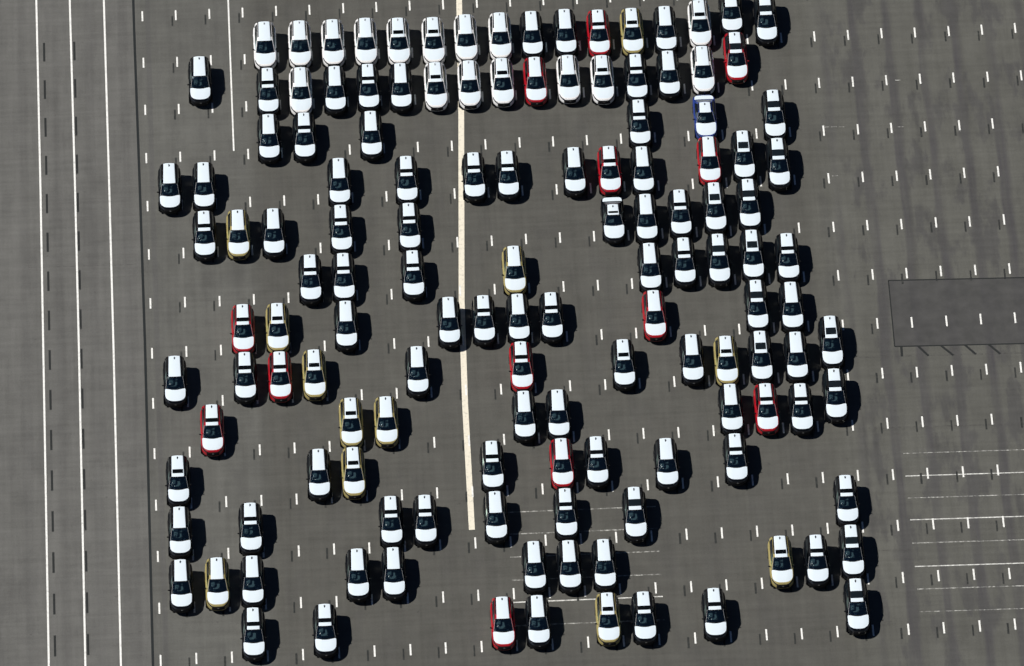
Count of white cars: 16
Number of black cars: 93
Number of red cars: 13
